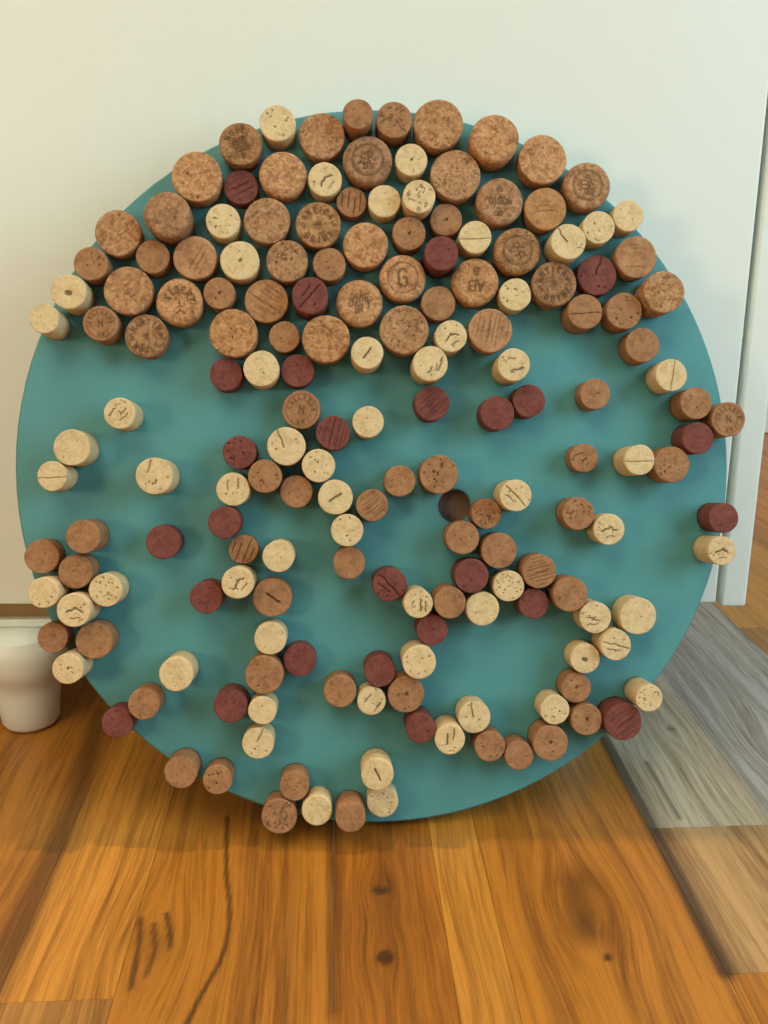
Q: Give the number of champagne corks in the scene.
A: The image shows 34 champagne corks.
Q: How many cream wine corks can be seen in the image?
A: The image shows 60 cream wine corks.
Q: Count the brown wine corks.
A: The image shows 55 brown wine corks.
